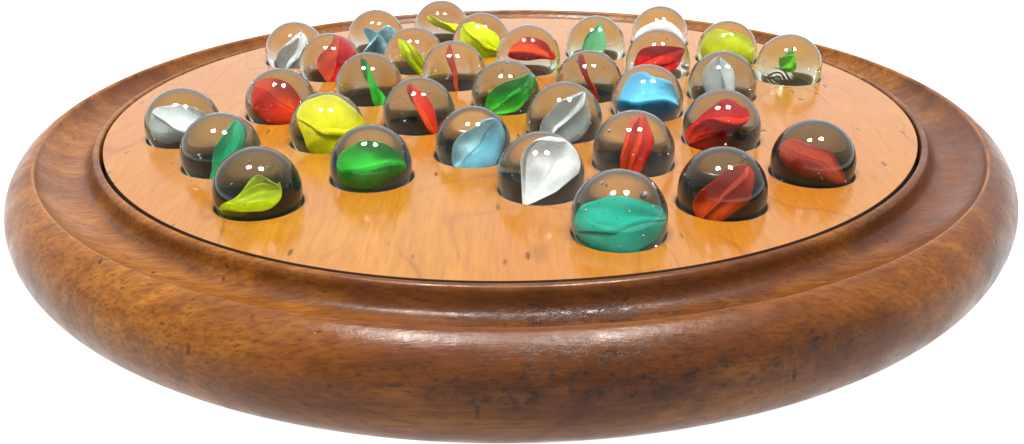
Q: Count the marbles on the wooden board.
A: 33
